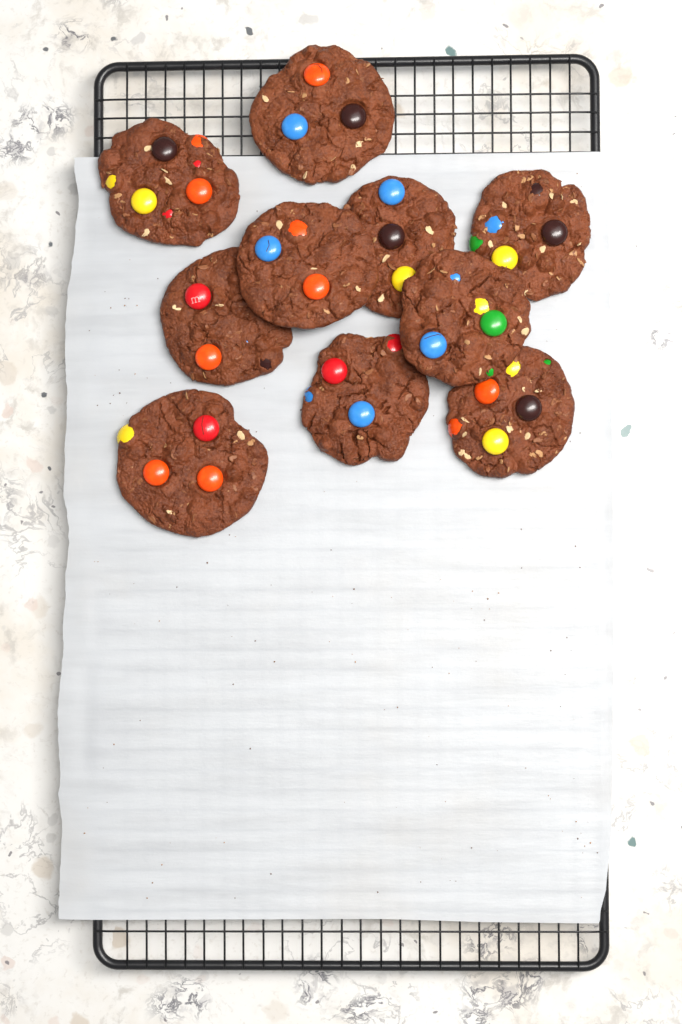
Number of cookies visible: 10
